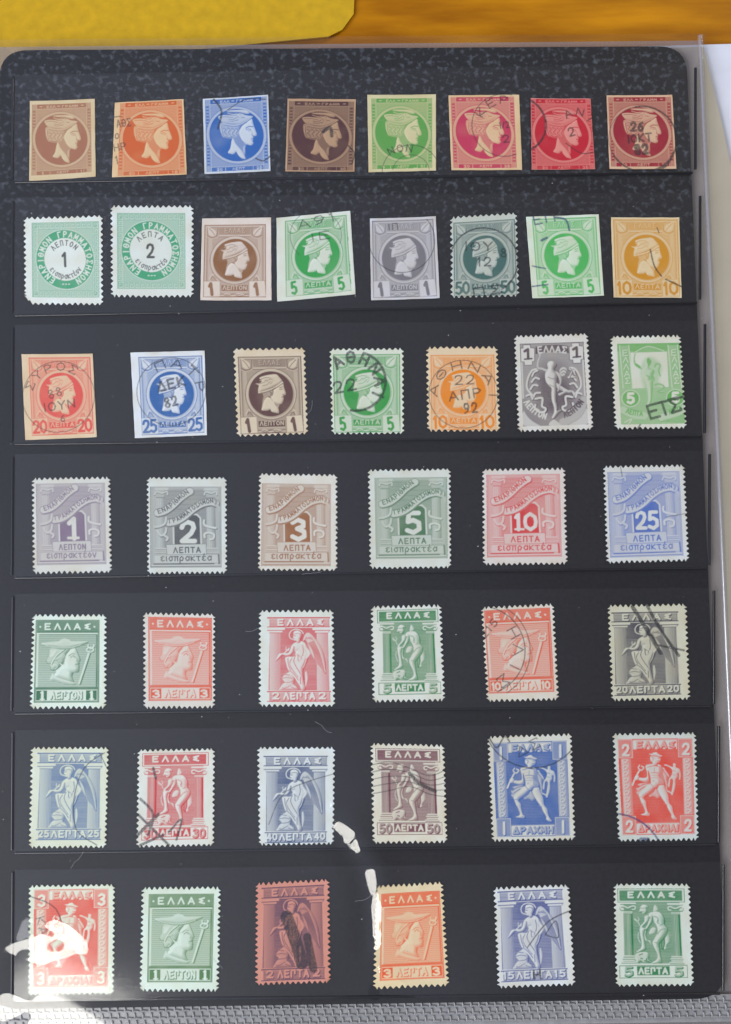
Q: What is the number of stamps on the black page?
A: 47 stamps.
